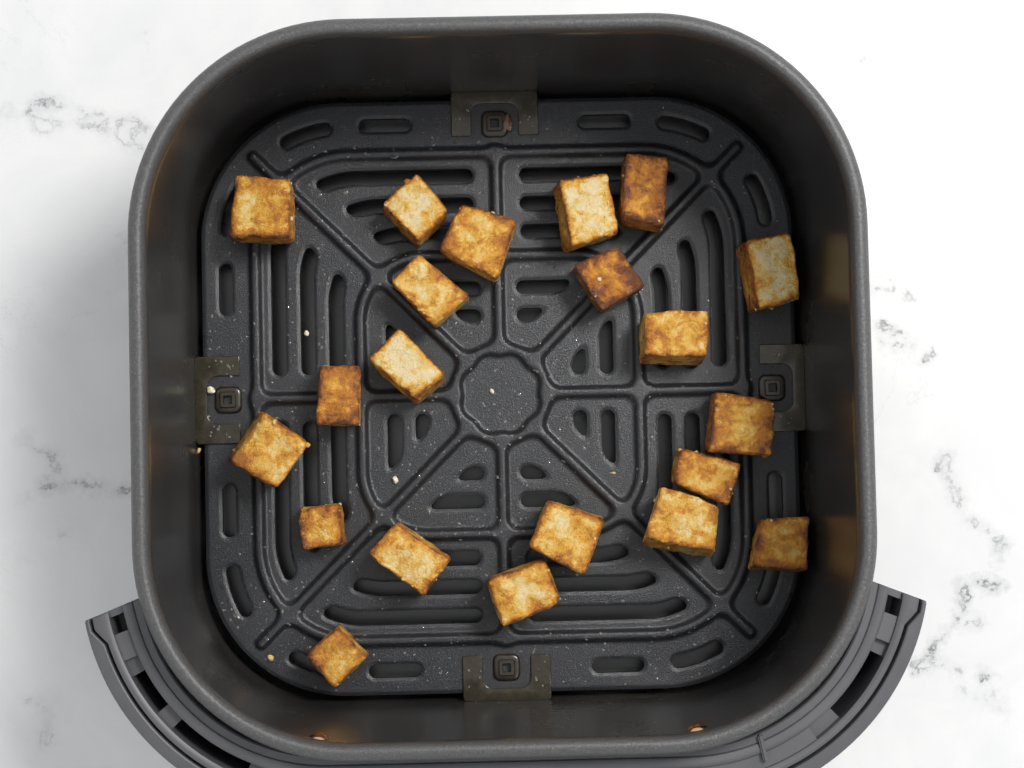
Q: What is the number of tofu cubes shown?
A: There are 21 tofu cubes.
